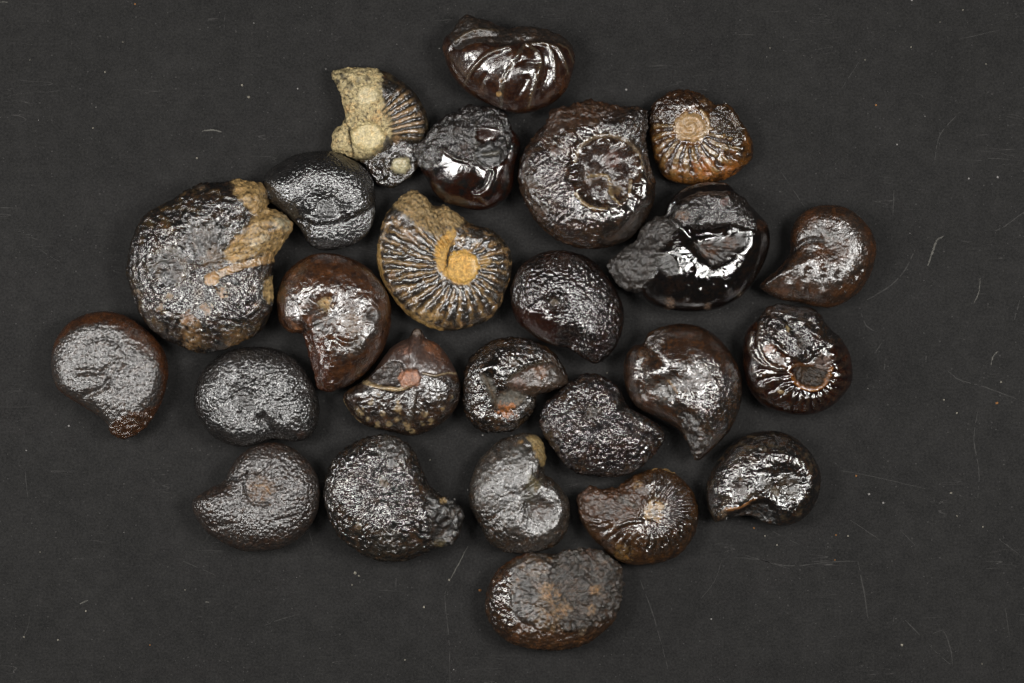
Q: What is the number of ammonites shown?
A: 25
